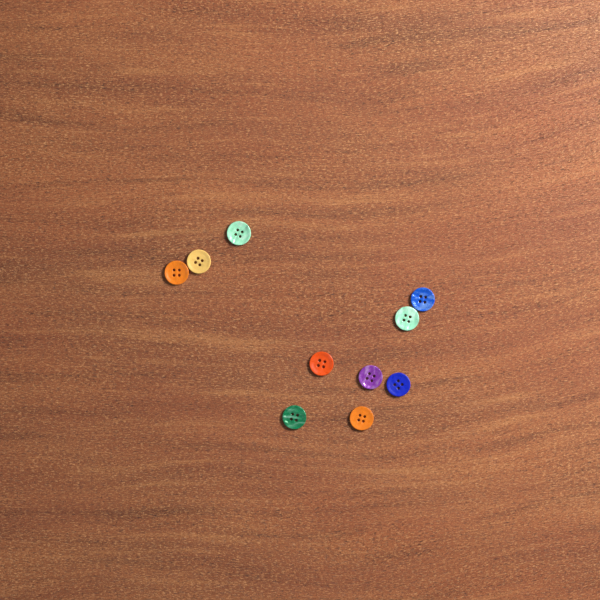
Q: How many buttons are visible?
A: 10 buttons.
